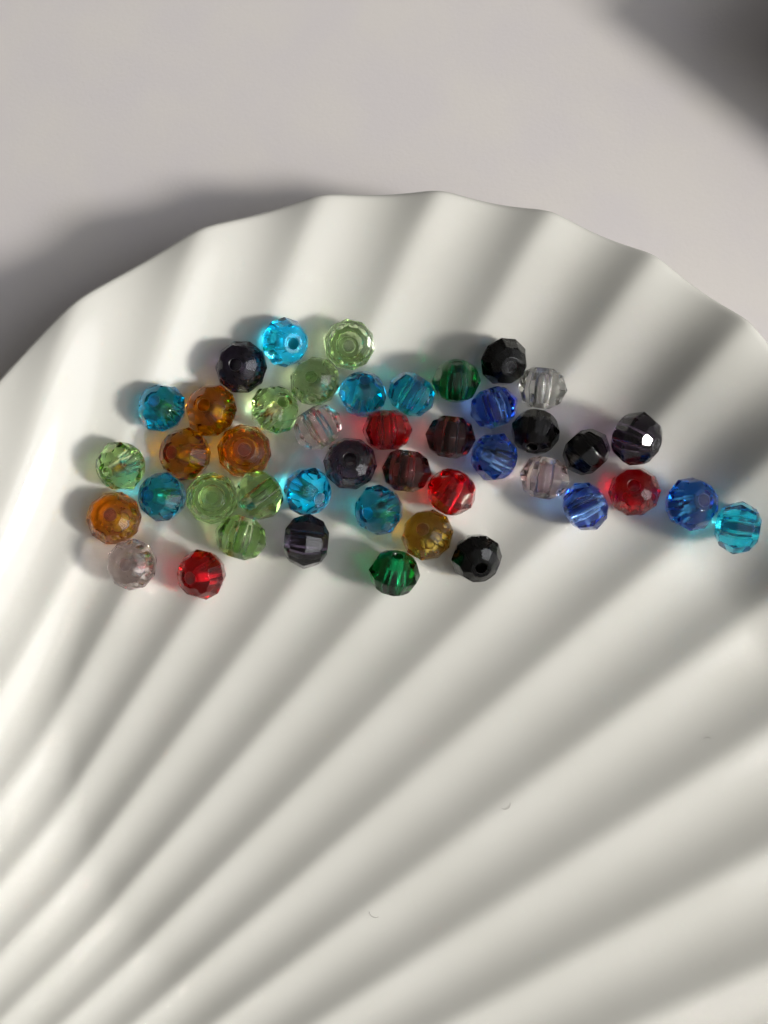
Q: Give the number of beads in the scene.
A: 44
